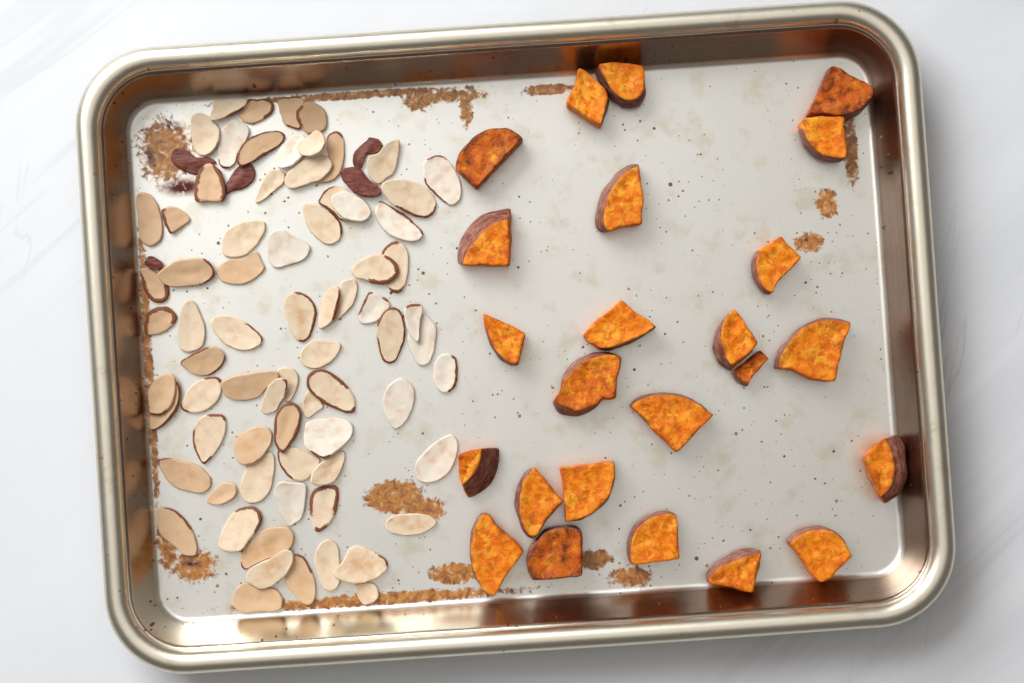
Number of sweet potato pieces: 24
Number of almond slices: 78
